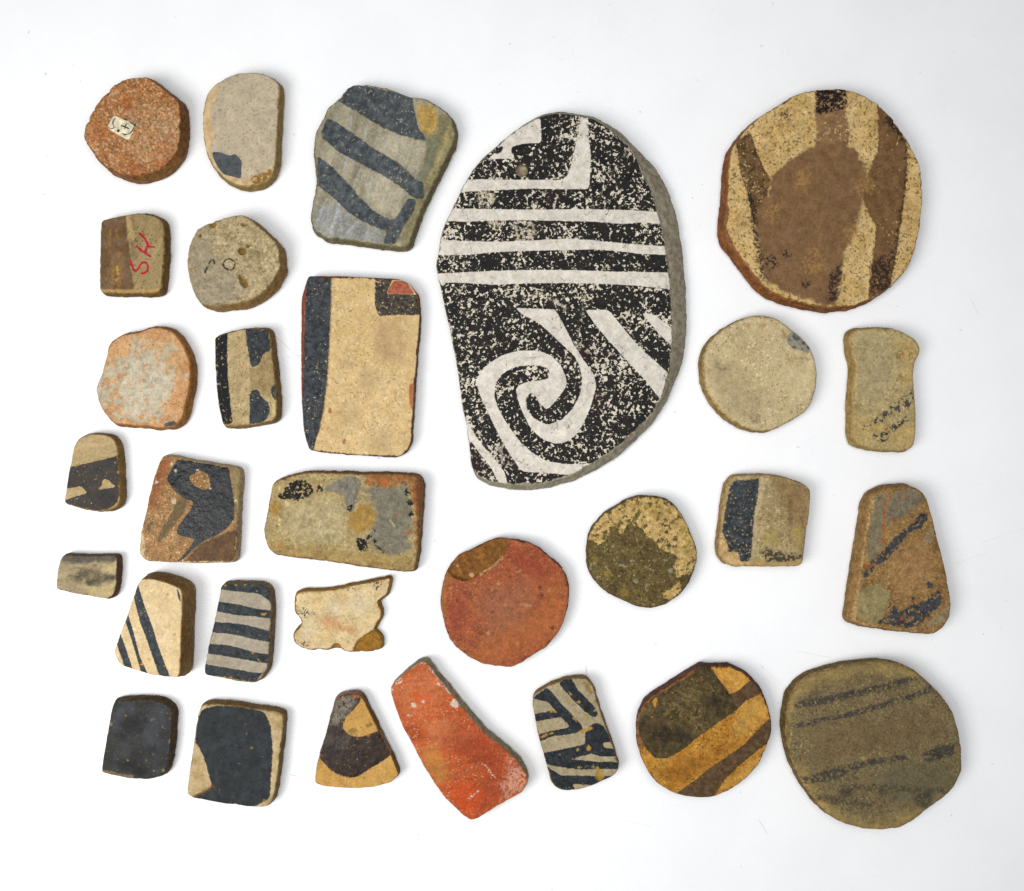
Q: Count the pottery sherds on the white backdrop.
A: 30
